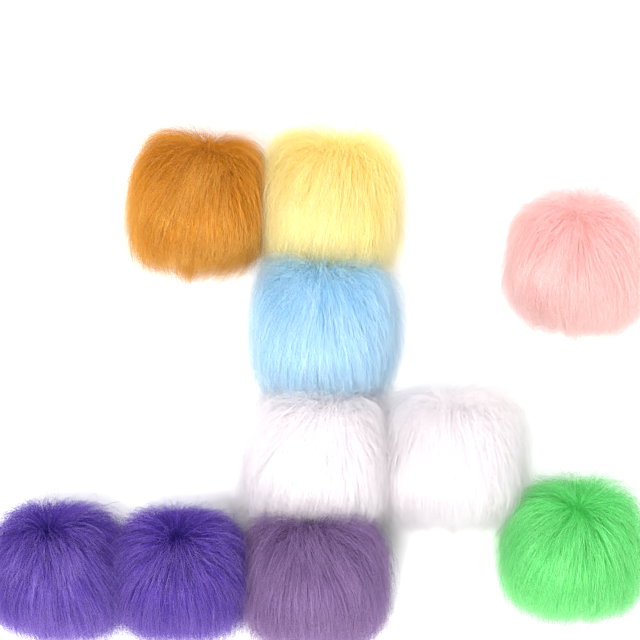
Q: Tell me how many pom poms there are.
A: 10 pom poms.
